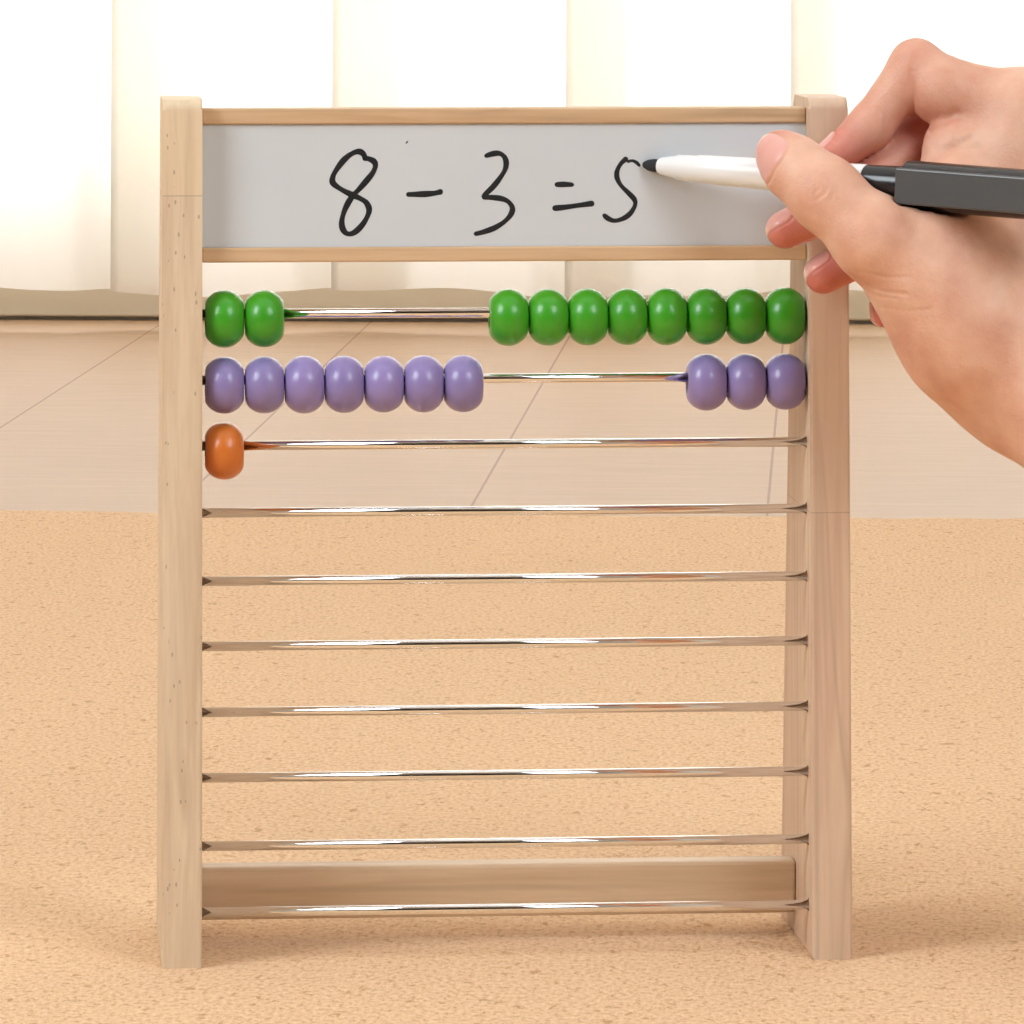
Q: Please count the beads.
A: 21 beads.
